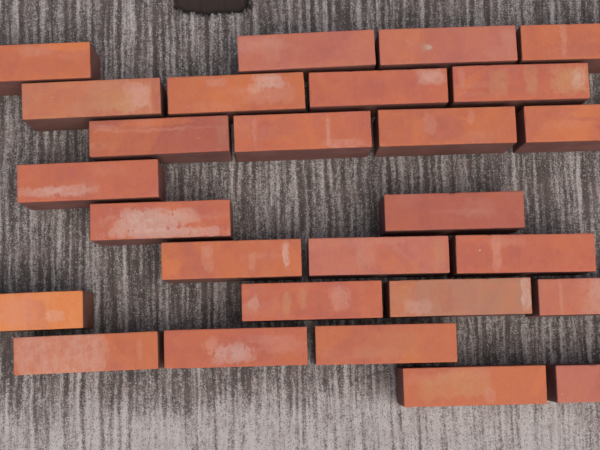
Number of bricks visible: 27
